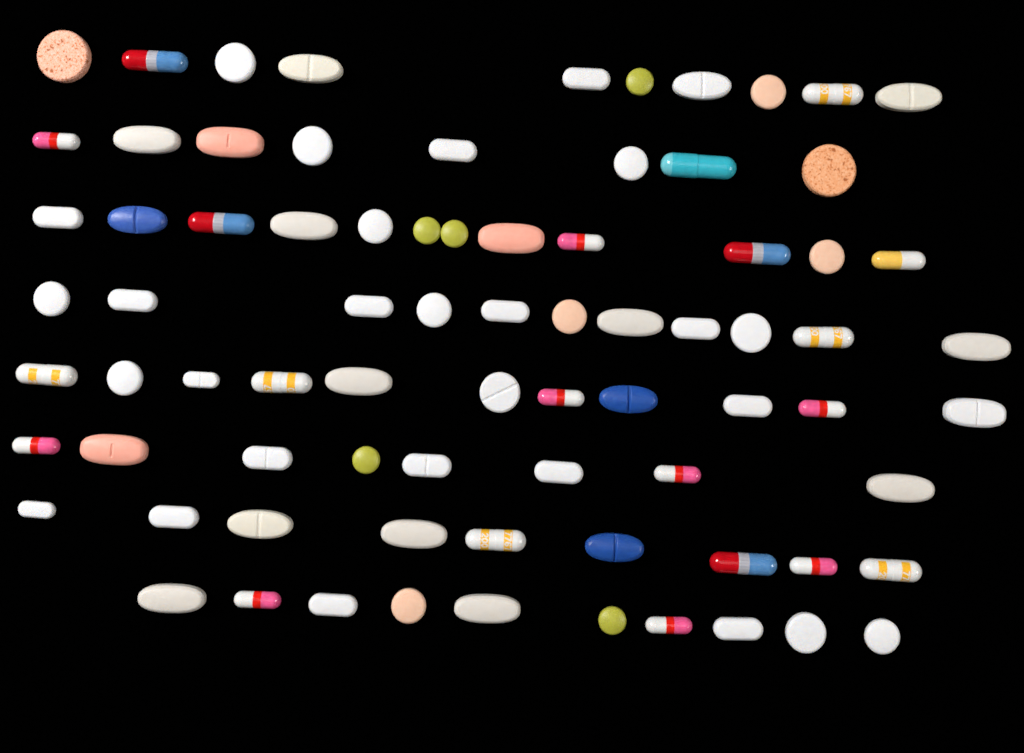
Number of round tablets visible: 22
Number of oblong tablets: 36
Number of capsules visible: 21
